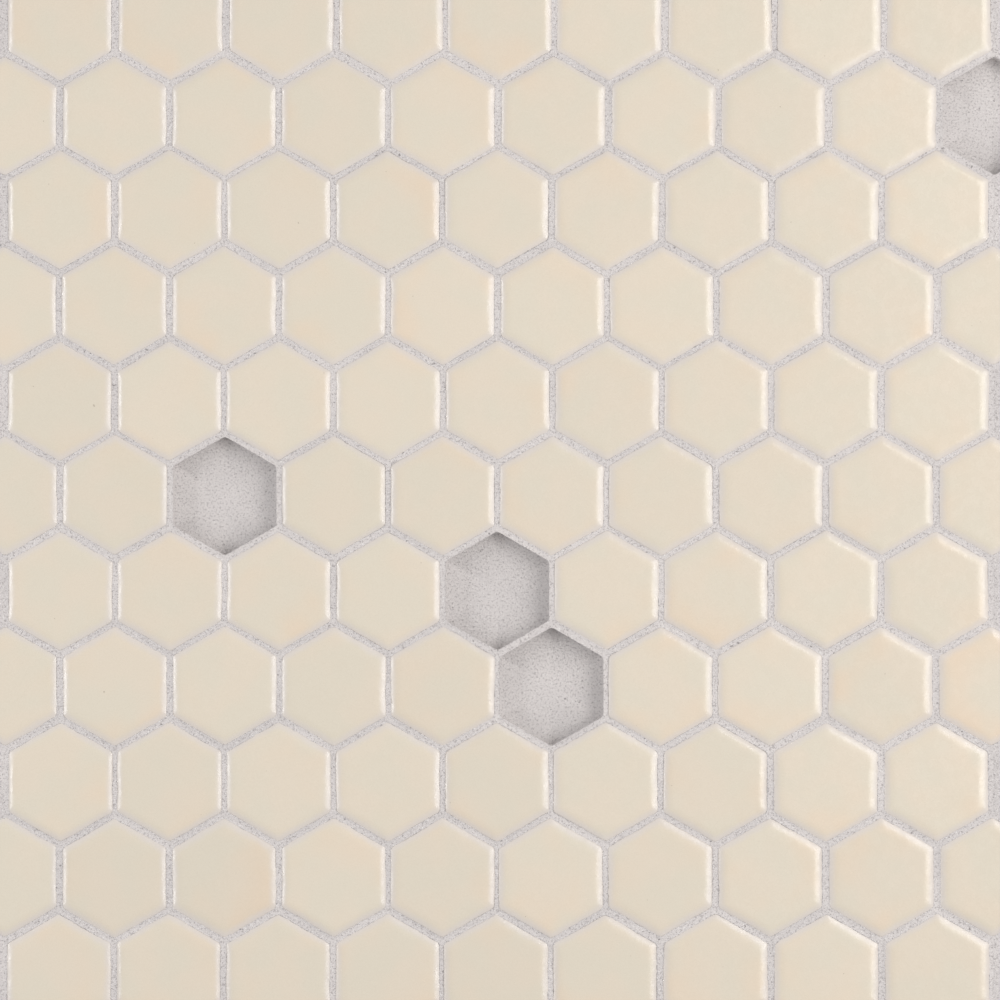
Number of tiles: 100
